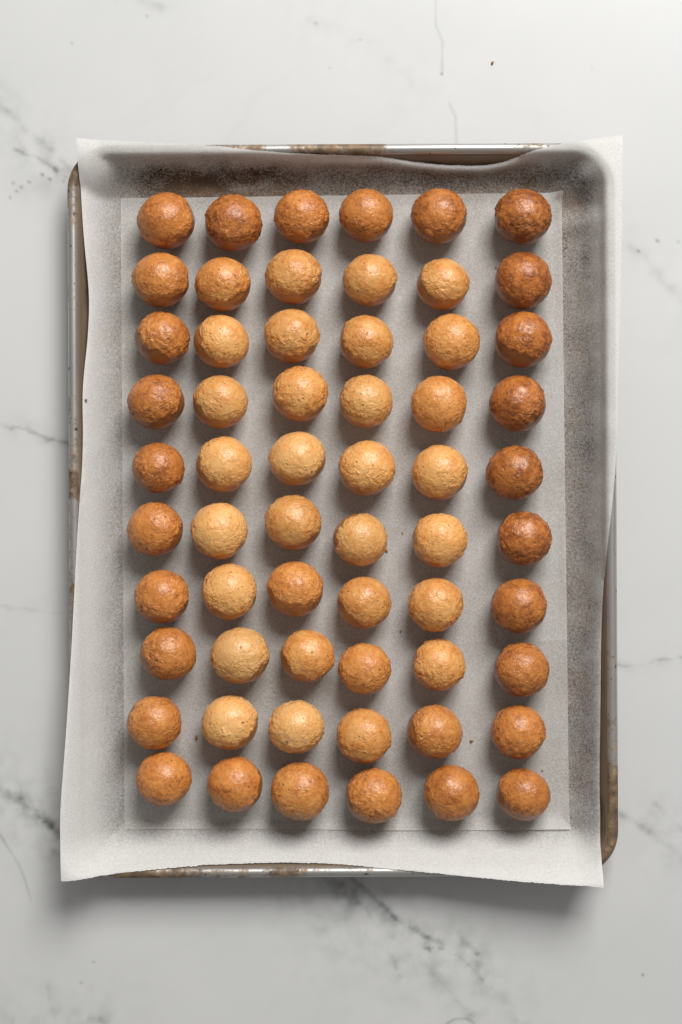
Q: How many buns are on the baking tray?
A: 60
